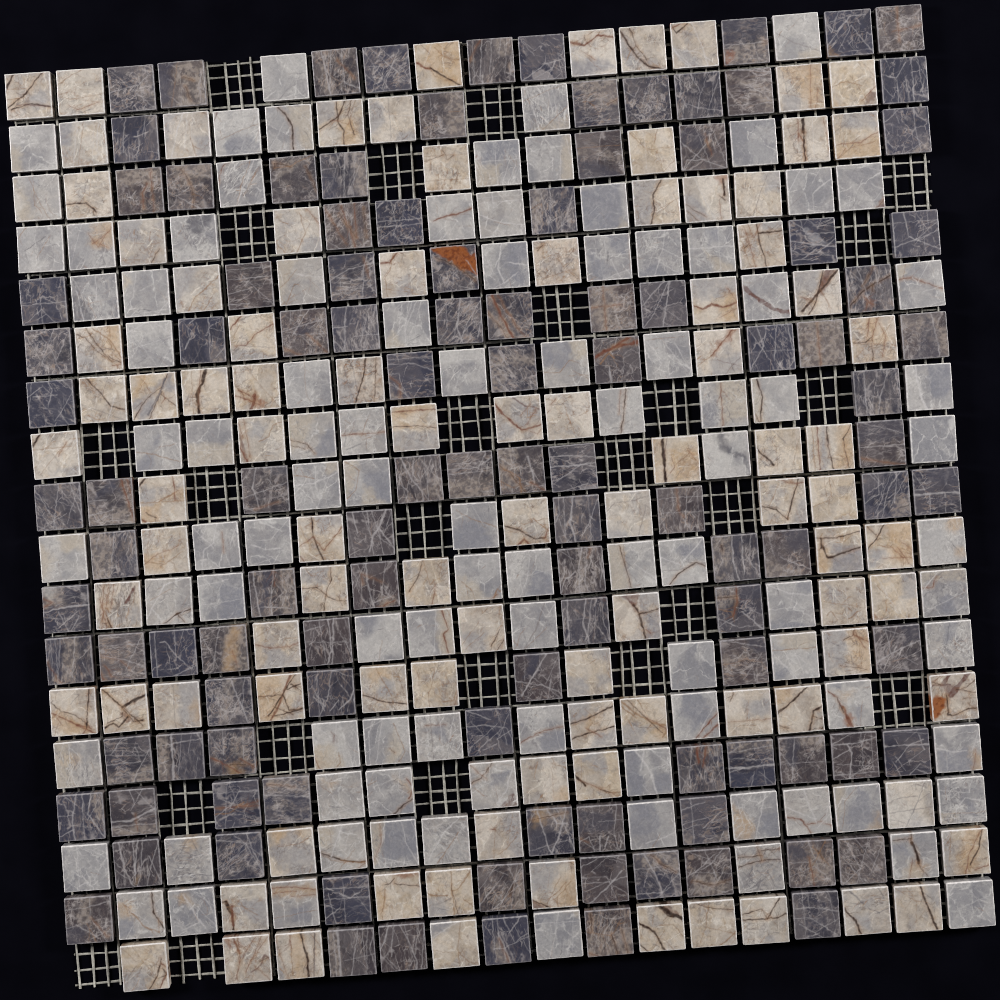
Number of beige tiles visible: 94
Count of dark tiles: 112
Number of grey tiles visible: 94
